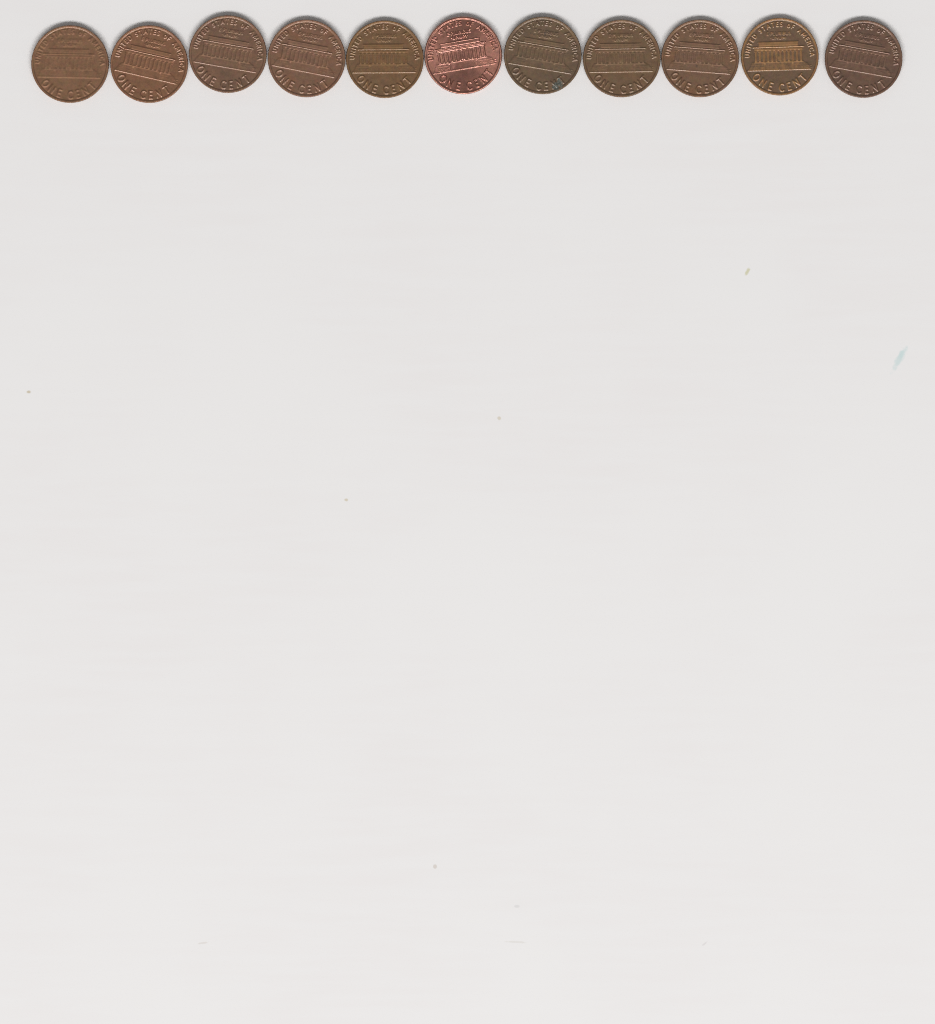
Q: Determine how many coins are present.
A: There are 11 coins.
